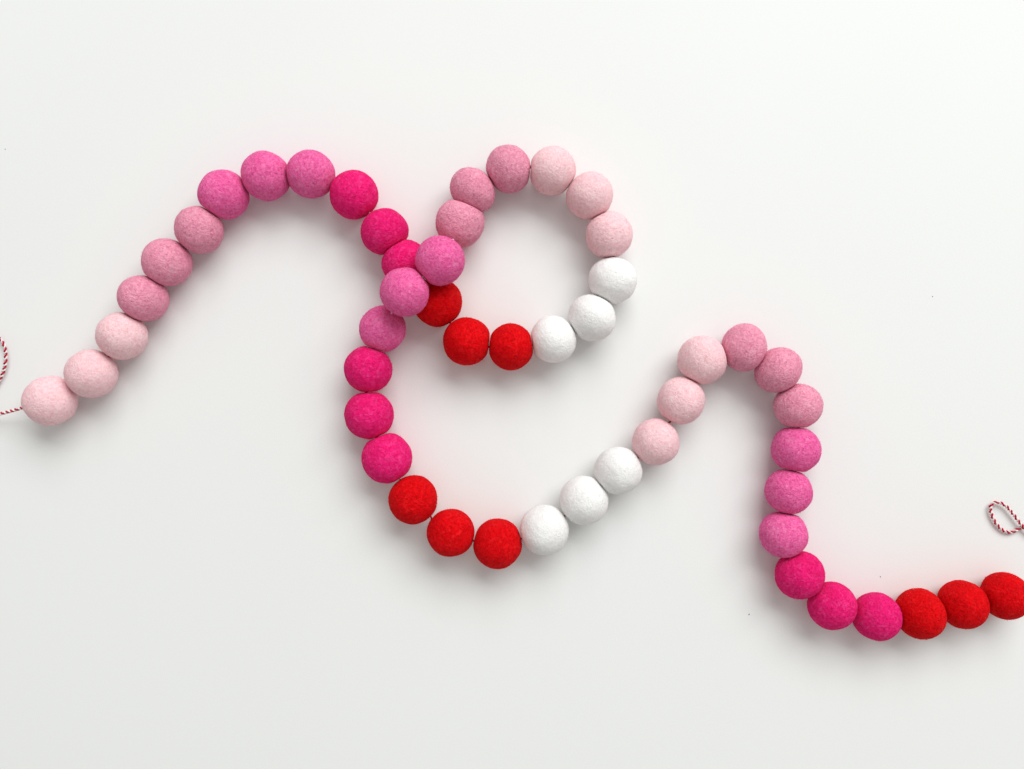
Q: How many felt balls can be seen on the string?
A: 51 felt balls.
